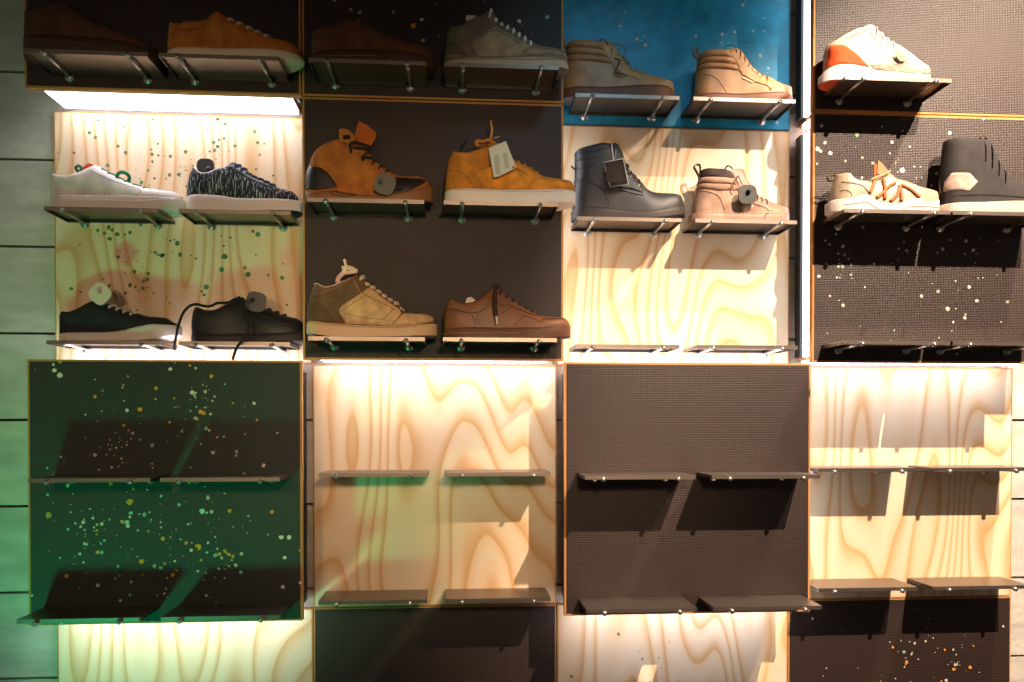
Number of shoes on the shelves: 19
